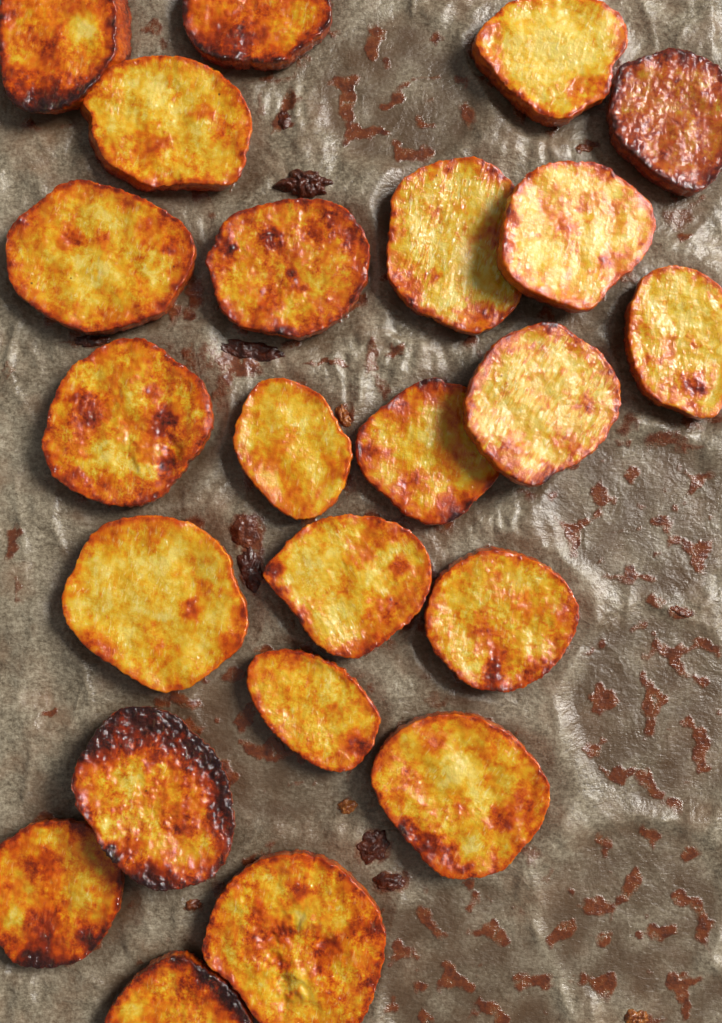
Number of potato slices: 23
